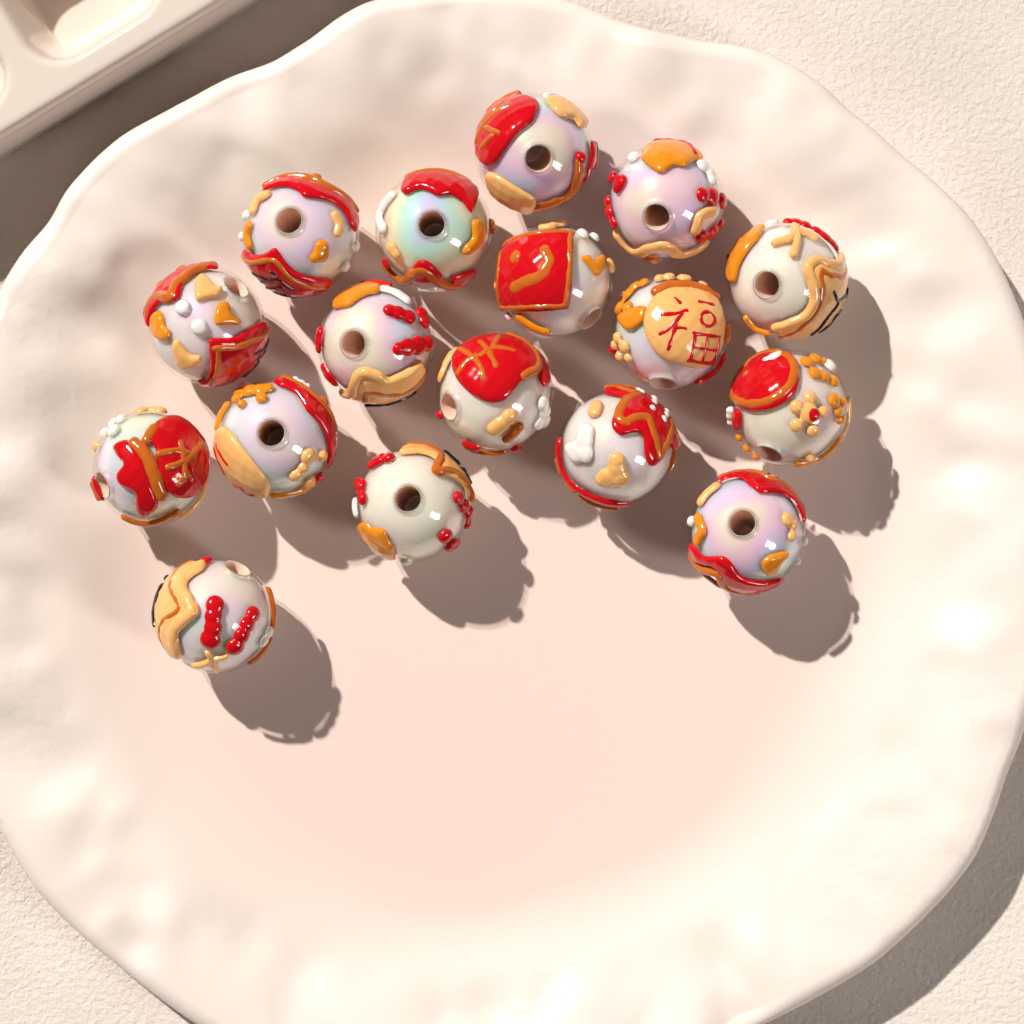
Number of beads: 17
